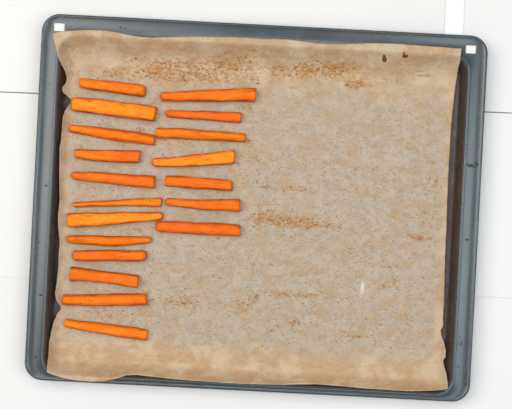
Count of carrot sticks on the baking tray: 19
